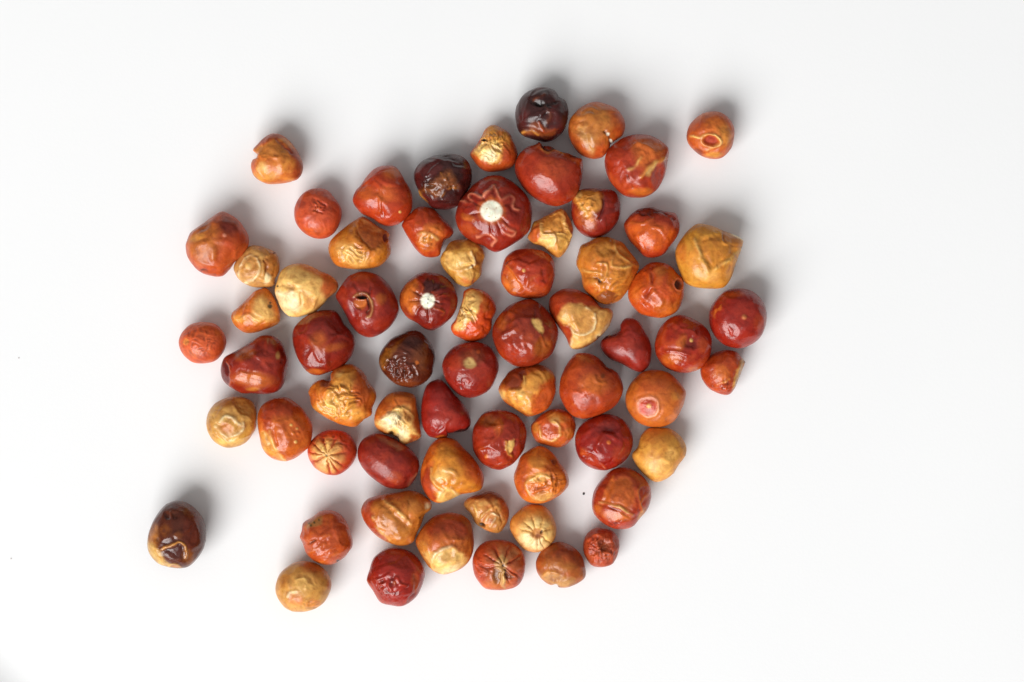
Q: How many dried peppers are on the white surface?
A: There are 67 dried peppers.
